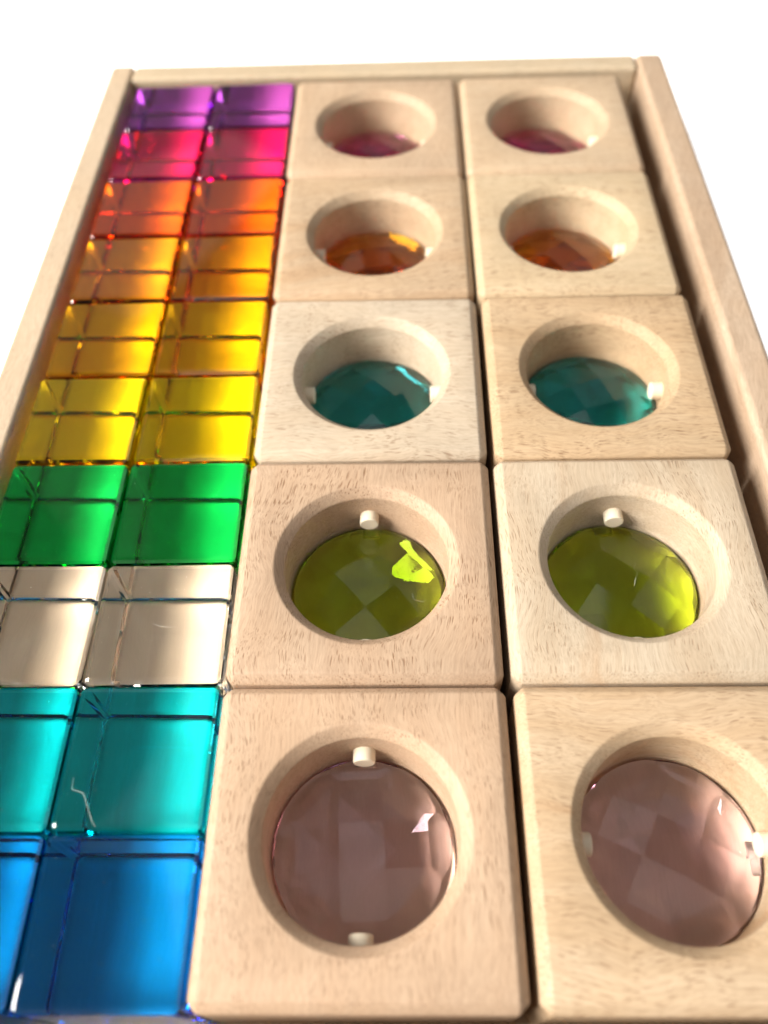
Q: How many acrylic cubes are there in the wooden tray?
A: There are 20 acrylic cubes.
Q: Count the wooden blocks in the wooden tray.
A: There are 10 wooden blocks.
